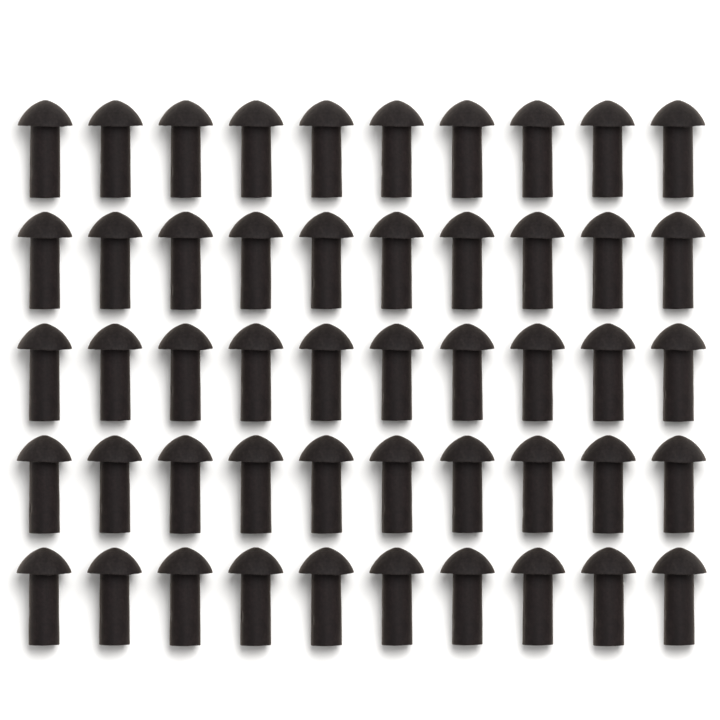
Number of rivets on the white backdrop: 50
